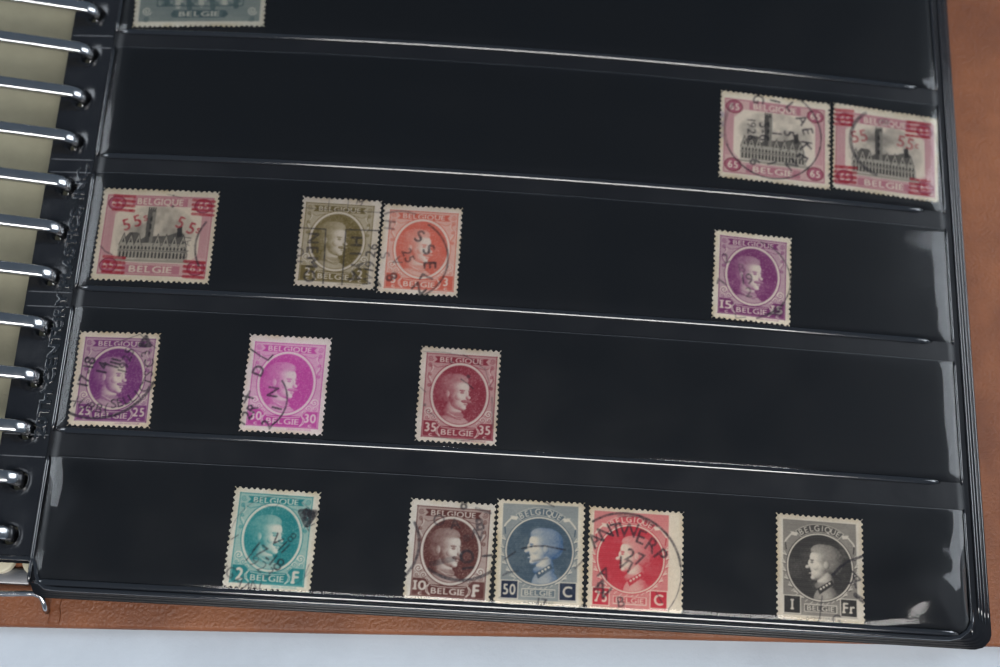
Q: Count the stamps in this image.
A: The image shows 15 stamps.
